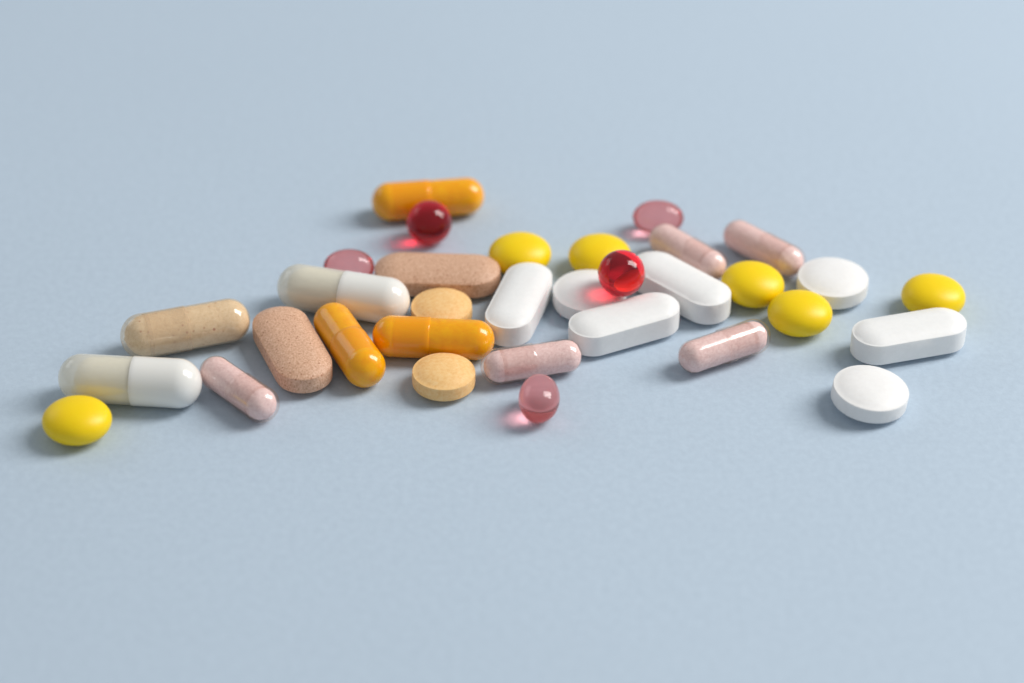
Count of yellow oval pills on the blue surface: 6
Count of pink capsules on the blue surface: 5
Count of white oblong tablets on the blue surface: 4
